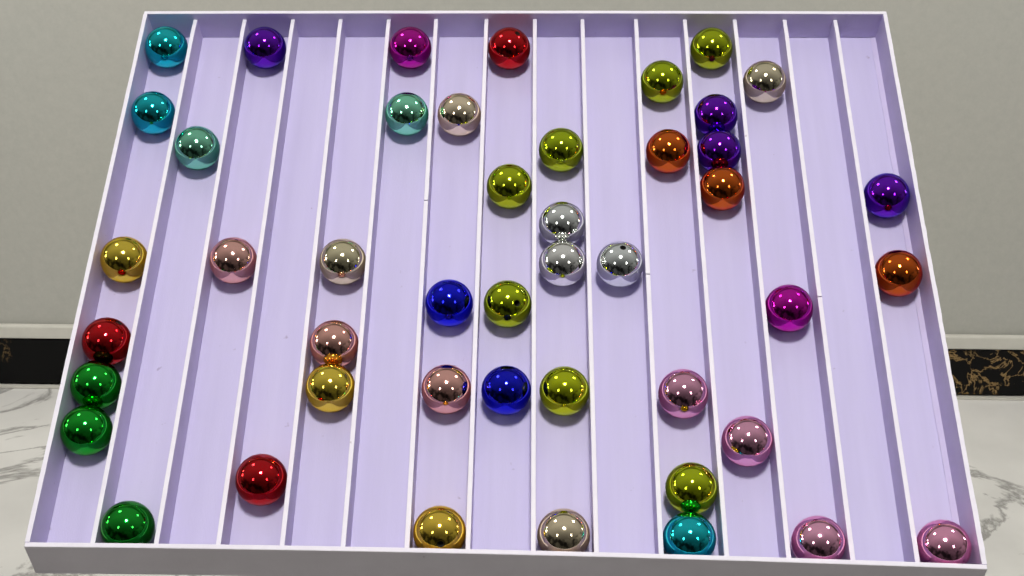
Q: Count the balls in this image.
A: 46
